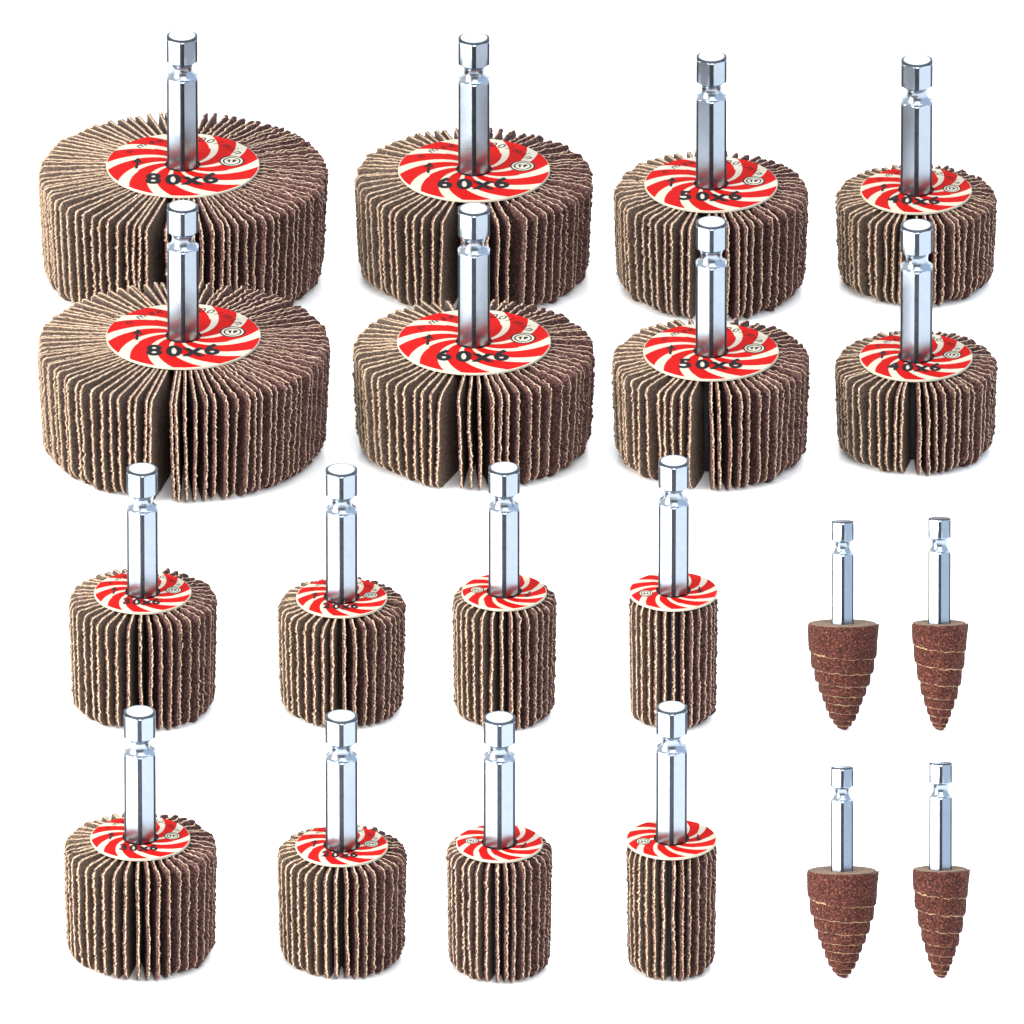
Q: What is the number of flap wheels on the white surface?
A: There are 16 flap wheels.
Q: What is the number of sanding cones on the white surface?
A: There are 4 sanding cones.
